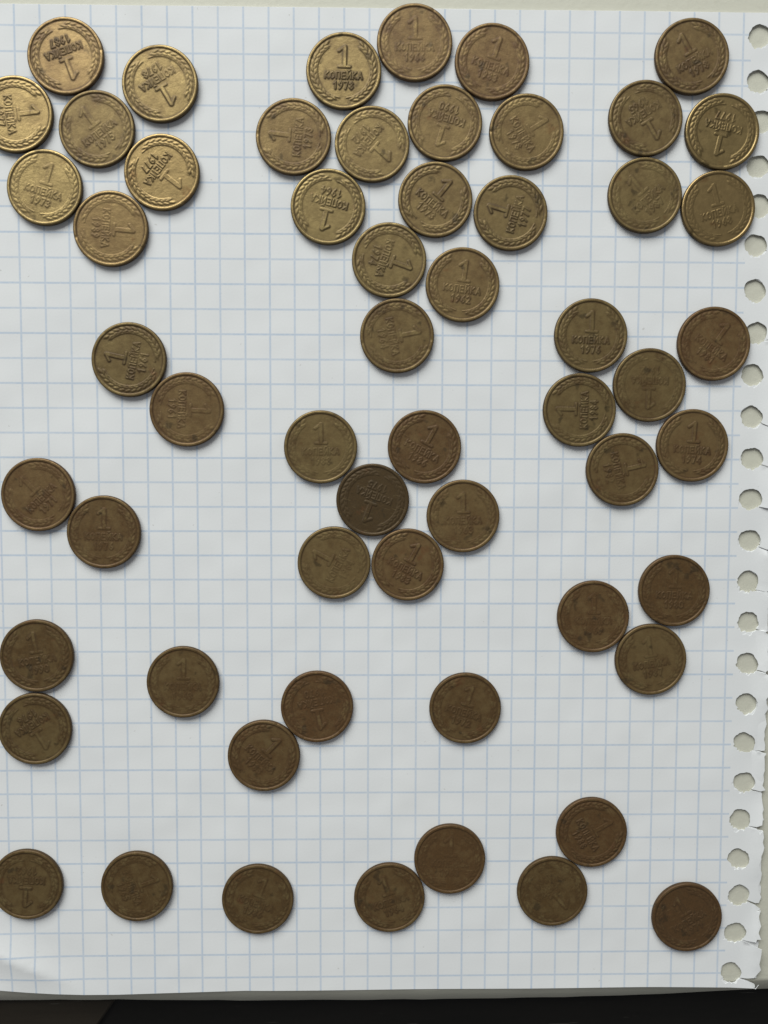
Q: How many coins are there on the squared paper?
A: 58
